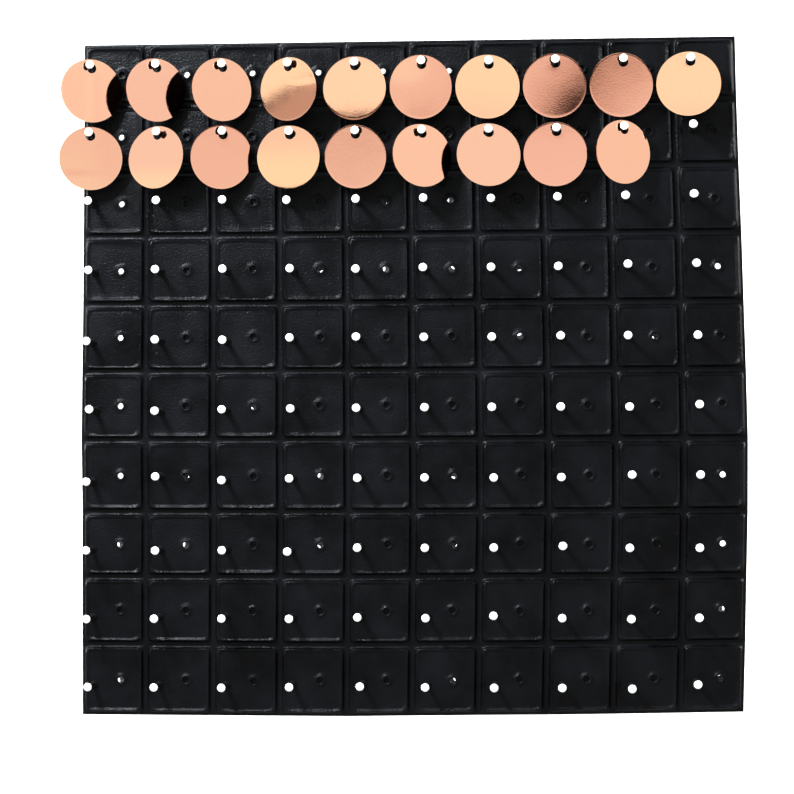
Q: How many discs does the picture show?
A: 19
